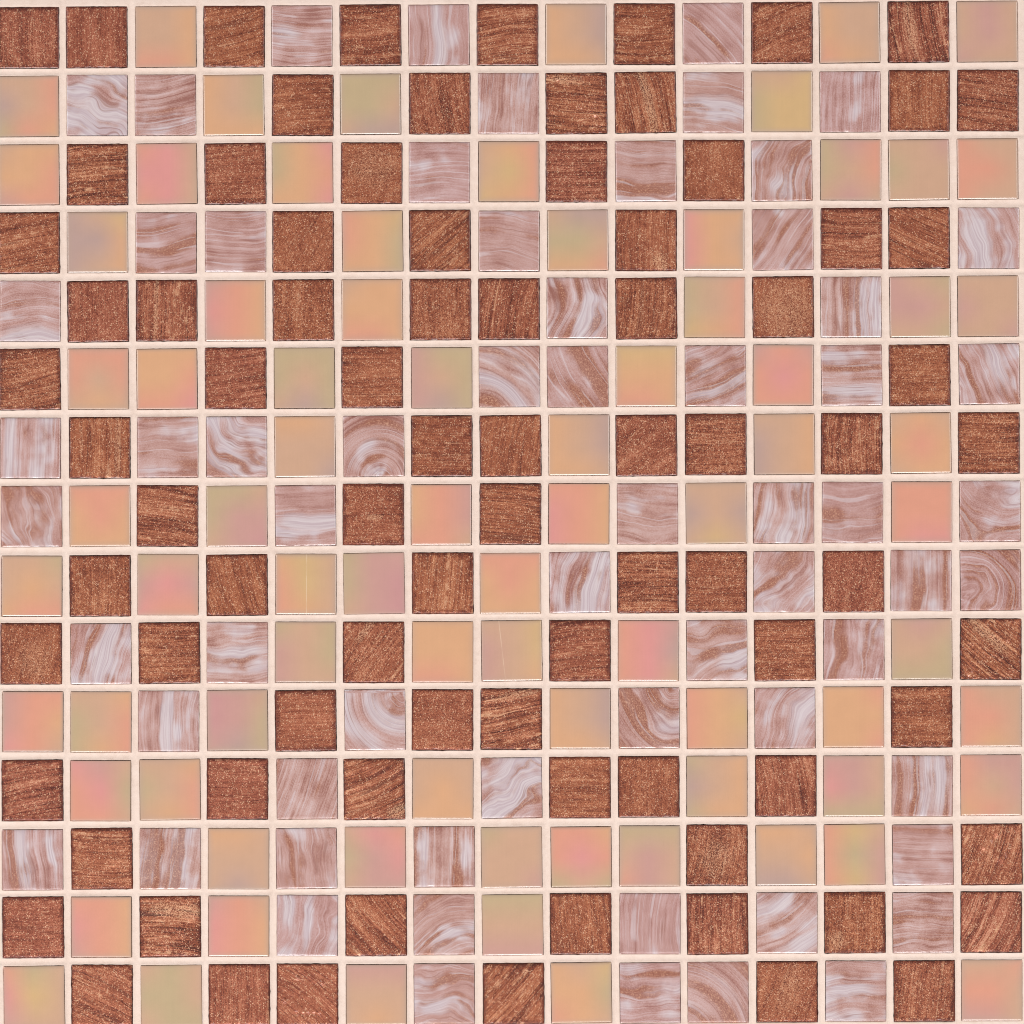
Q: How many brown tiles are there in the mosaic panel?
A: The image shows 84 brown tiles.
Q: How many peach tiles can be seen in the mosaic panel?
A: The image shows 78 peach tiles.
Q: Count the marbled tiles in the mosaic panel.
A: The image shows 63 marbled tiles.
